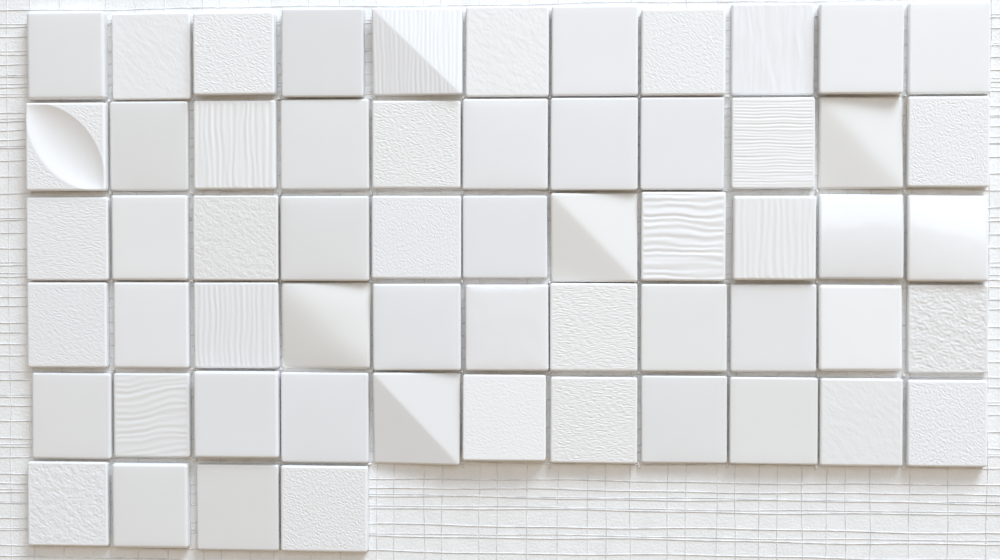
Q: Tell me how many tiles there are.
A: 59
